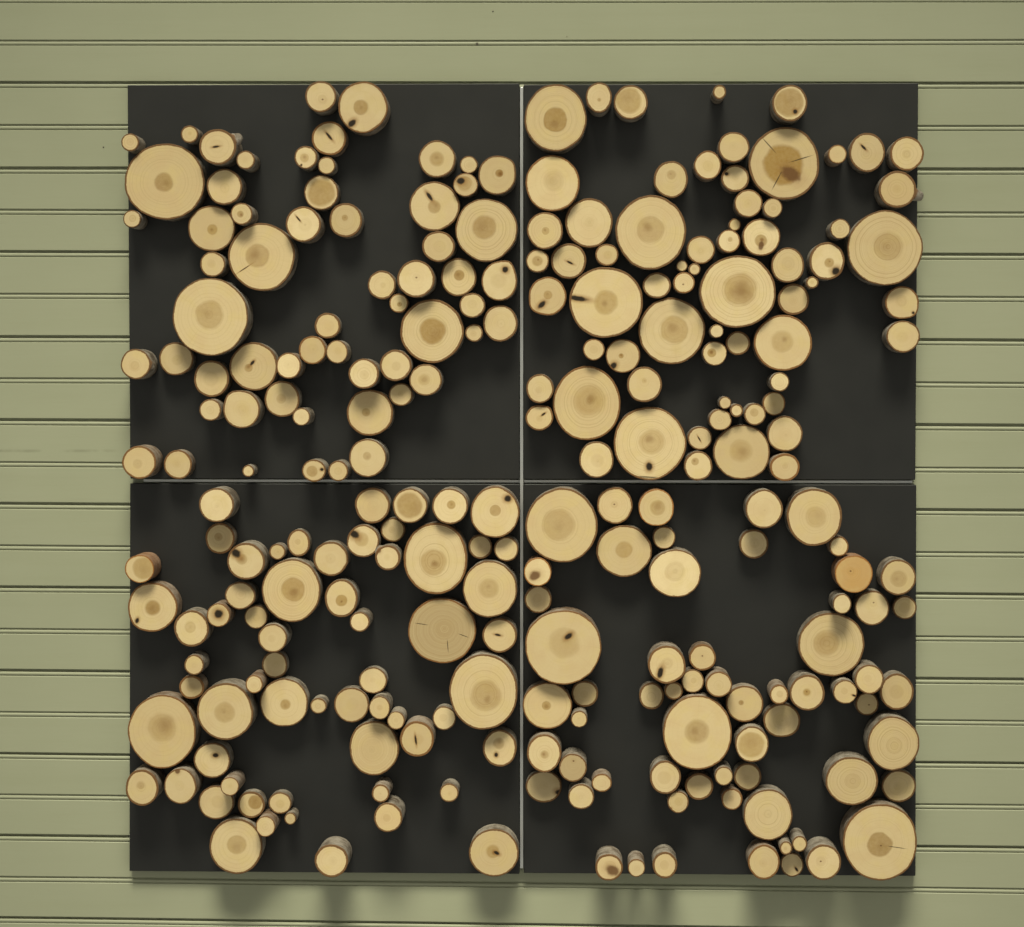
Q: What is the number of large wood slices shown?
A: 48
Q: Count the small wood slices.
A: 200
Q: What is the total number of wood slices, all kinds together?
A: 248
